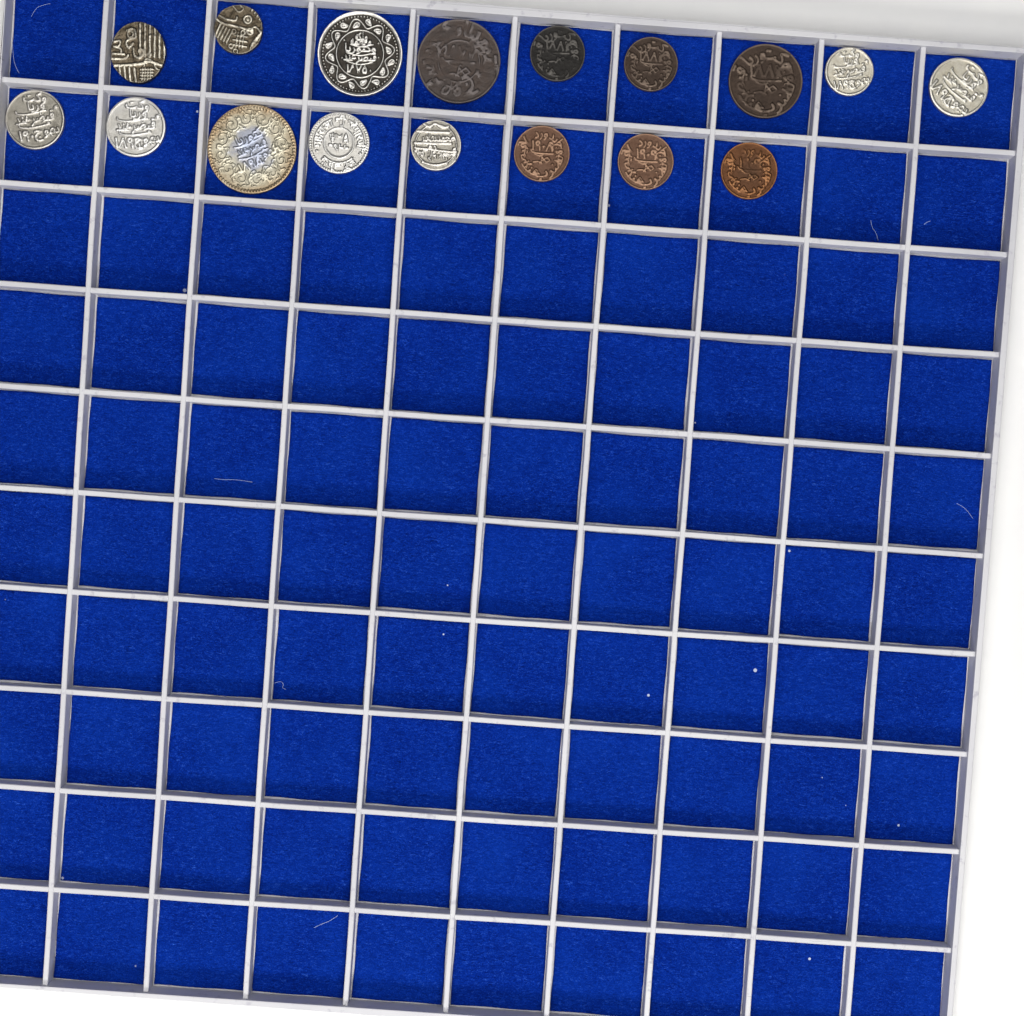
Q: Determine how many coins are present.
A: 17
